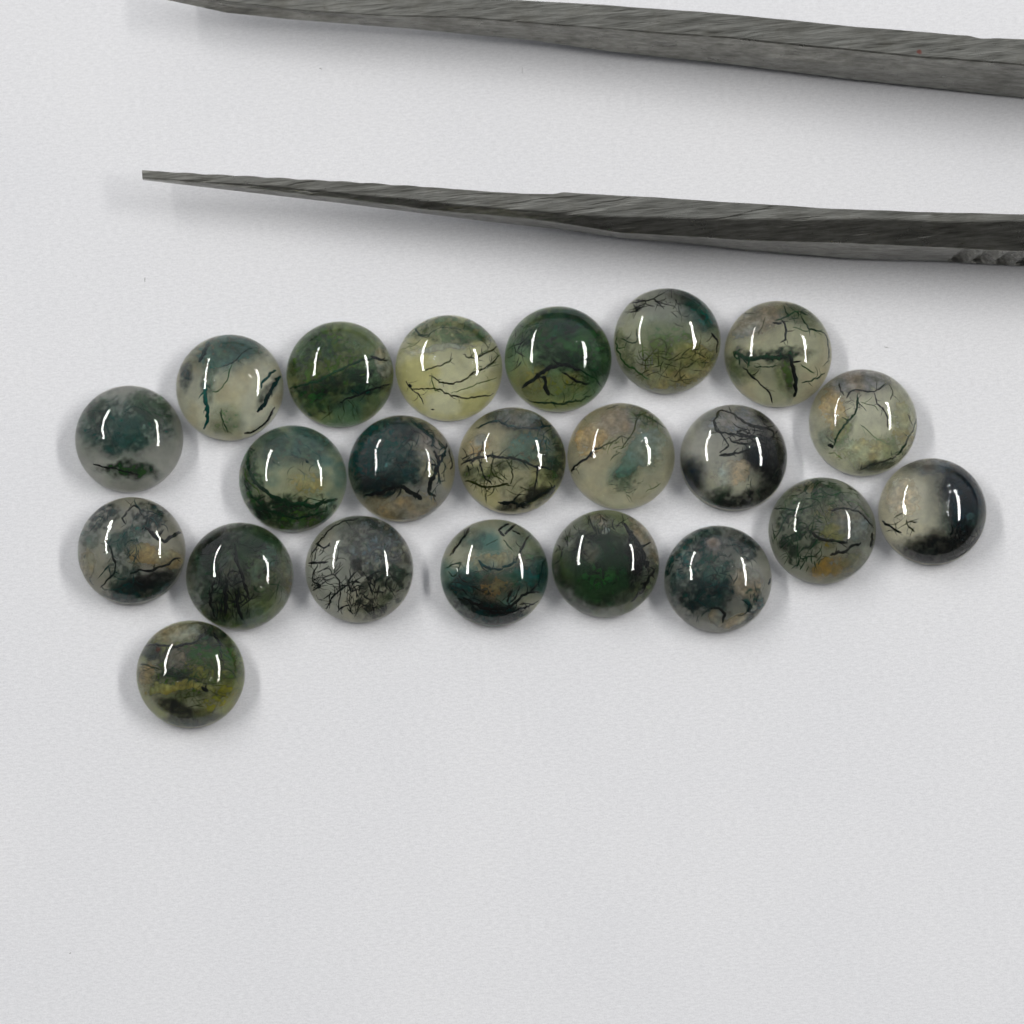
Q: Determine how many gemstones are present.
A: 22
